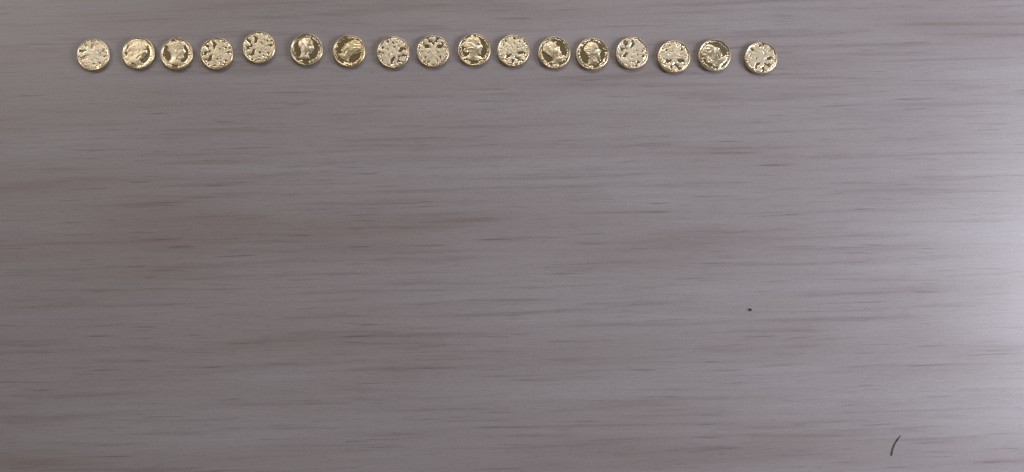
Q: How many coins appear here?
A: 17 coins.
